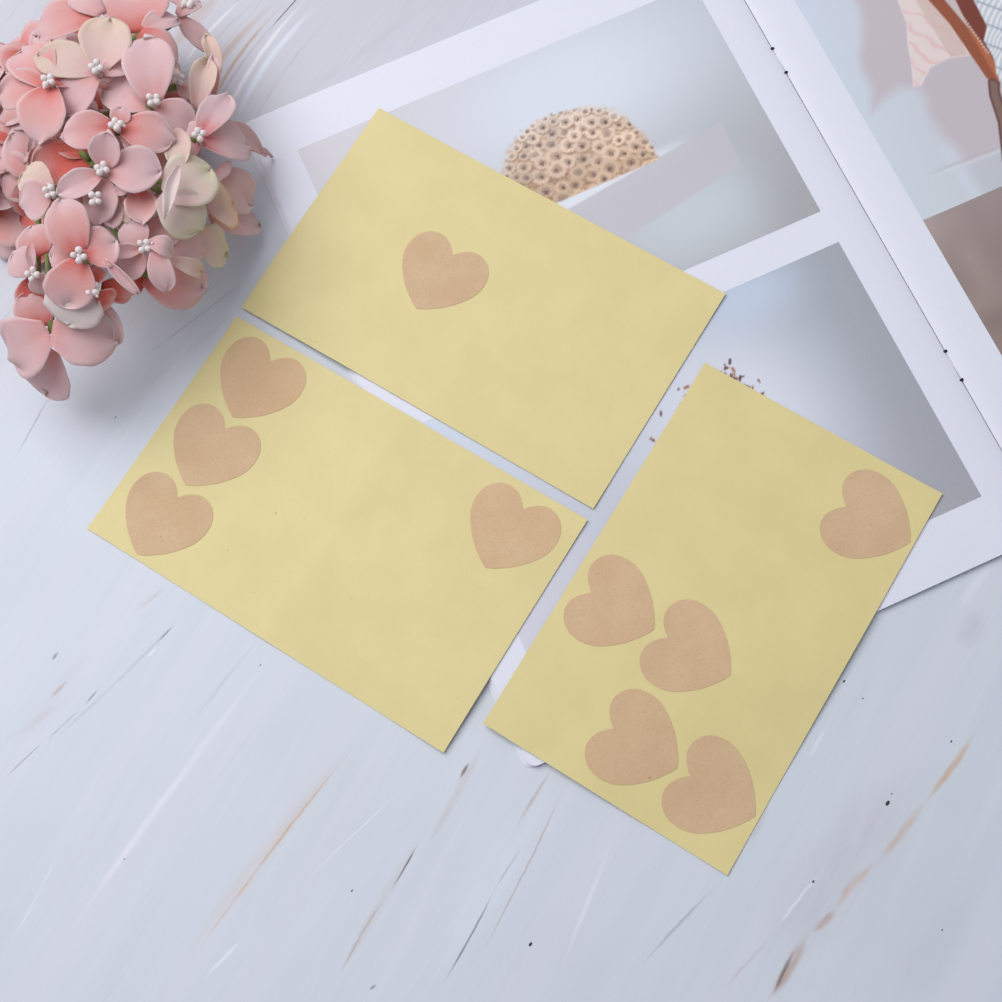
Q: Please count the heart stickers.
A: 10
